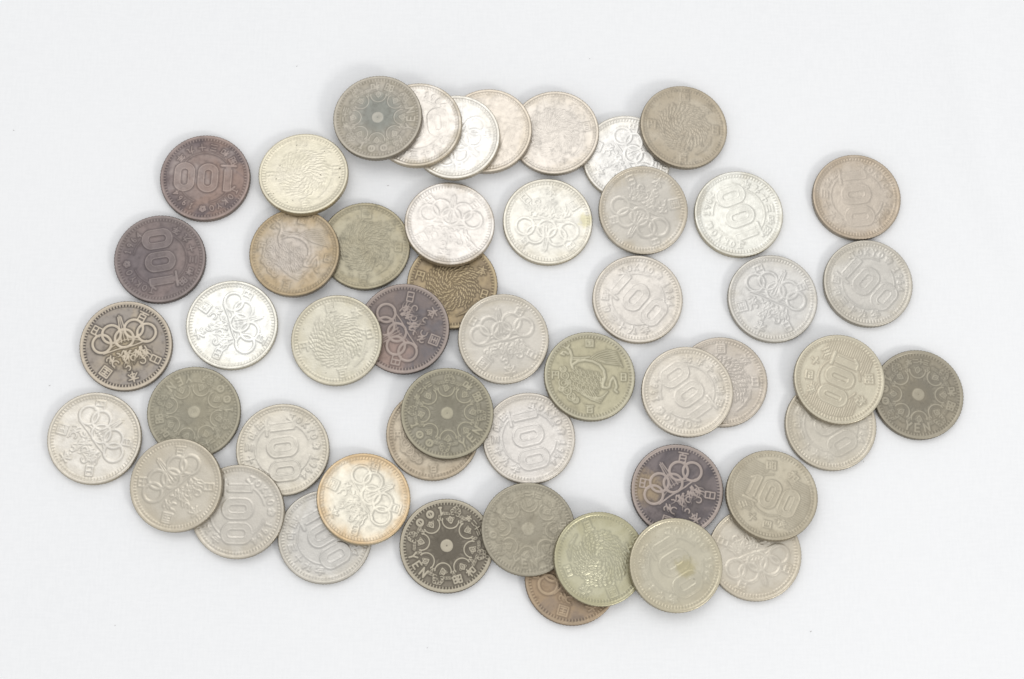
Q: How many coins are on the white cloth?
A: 50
